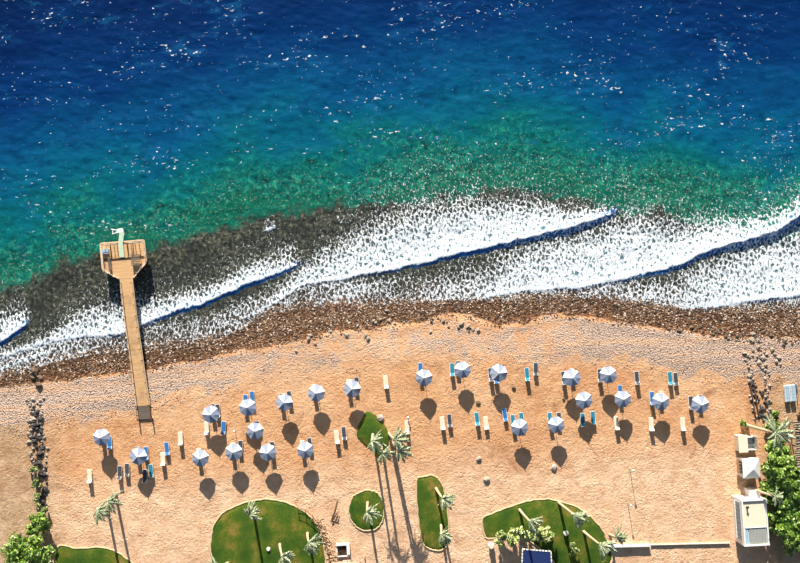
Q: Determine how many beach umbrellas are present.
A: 23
